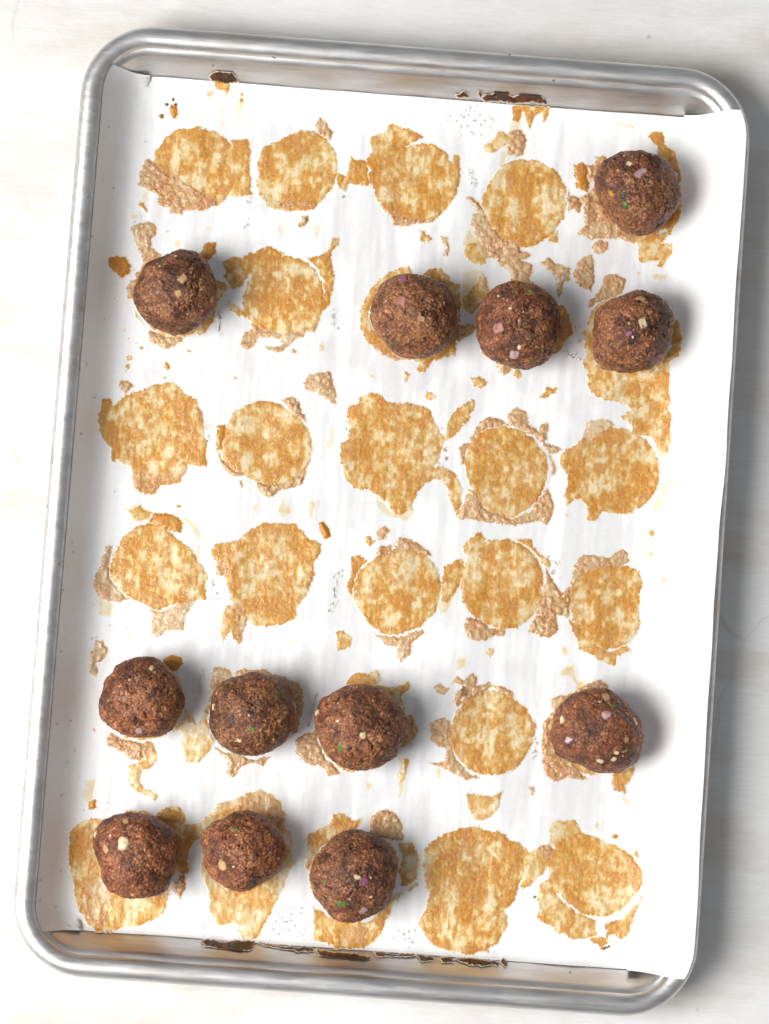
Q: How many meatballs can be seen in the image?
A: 12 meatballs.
